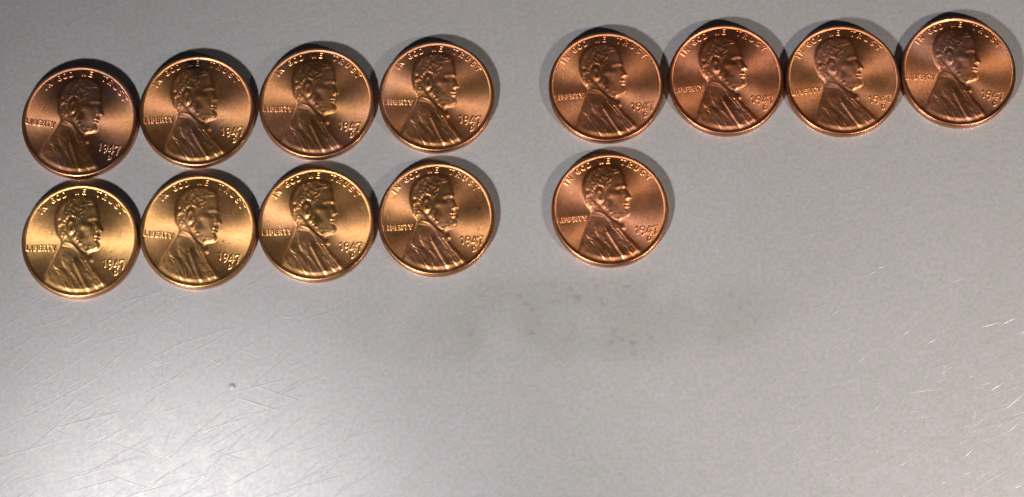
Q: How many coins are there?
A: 13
